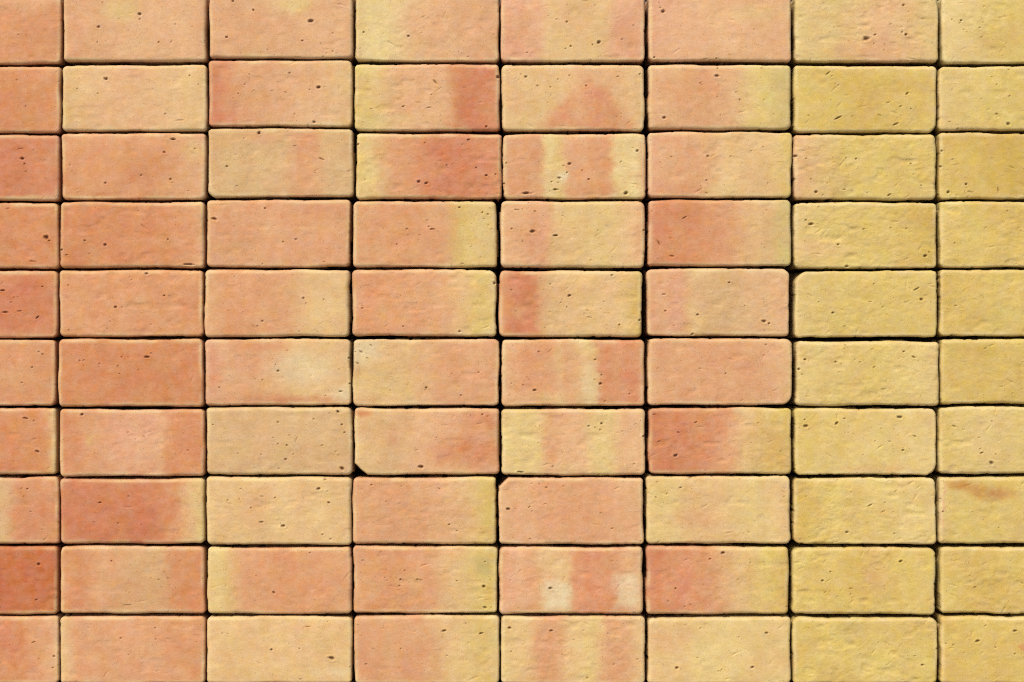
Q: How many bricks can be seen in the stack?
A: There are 80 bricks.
